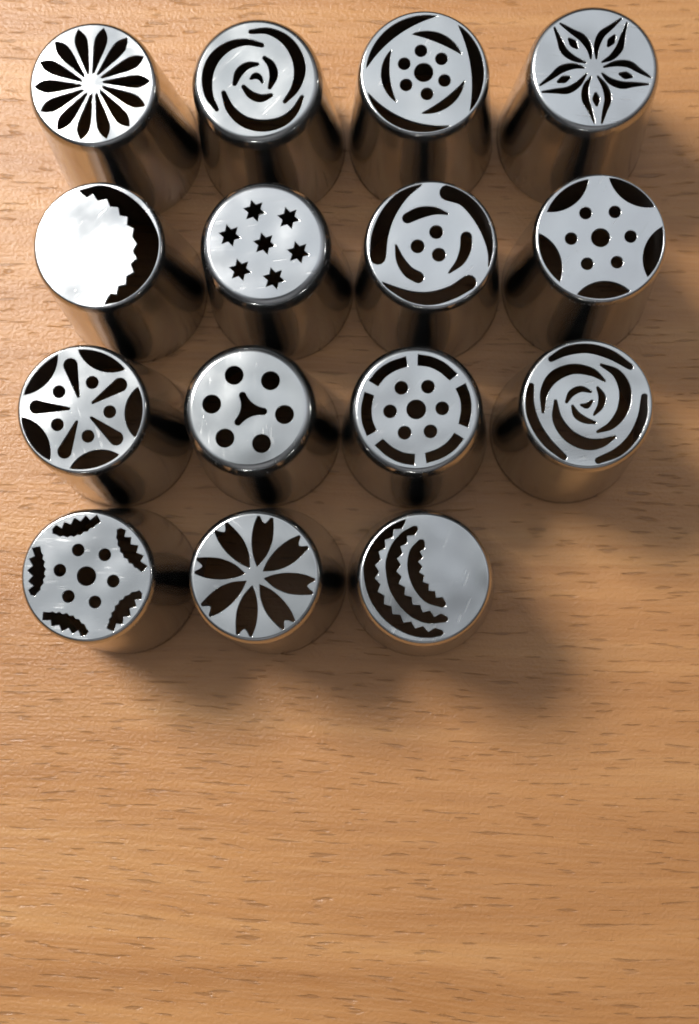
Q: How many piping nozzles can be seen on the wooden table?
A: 15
